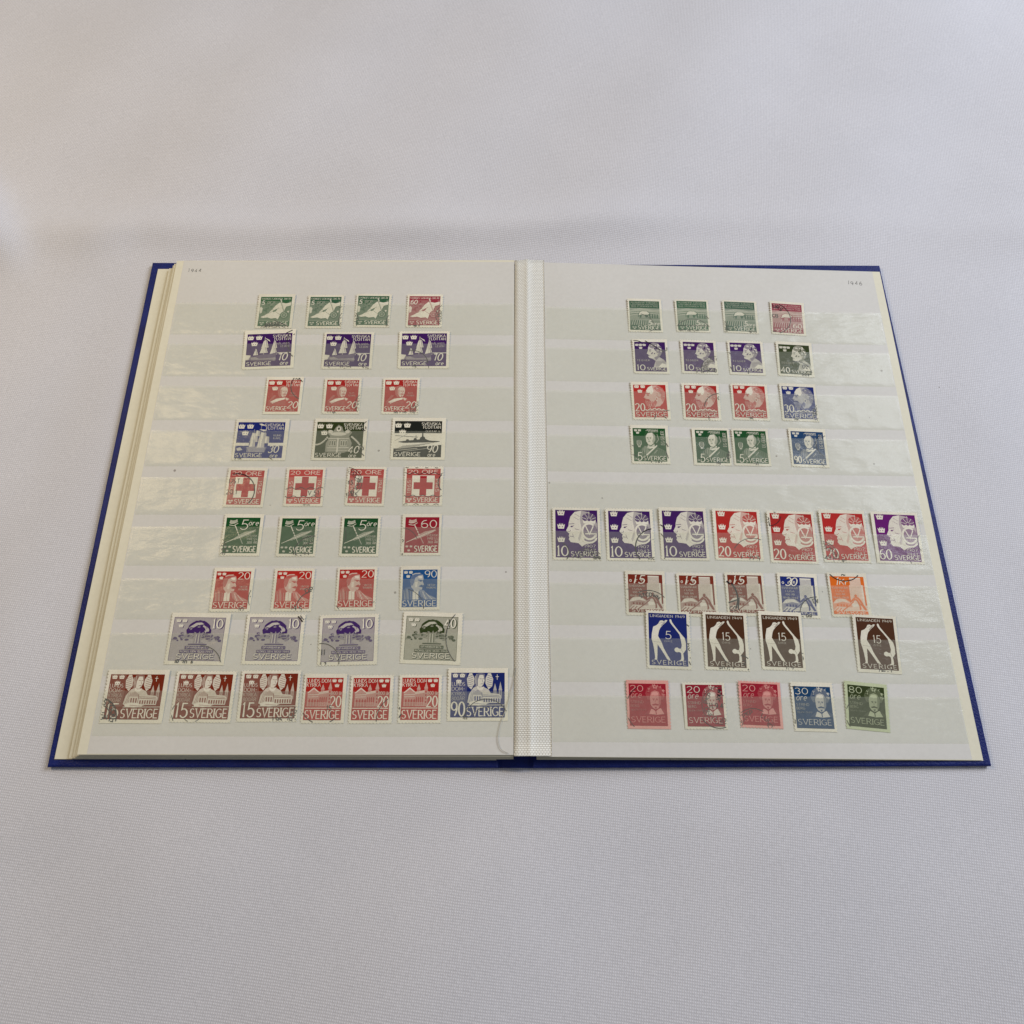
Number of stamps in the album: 73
